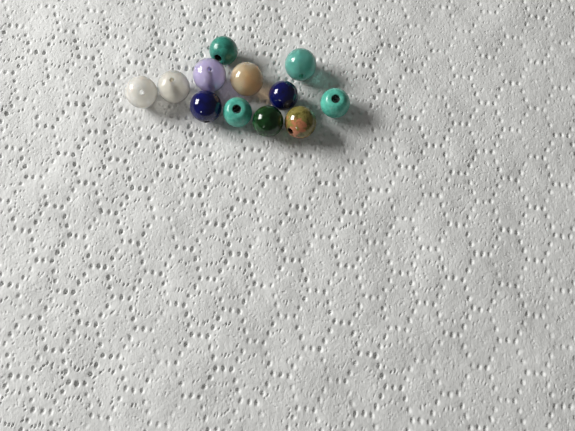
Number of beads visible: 12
